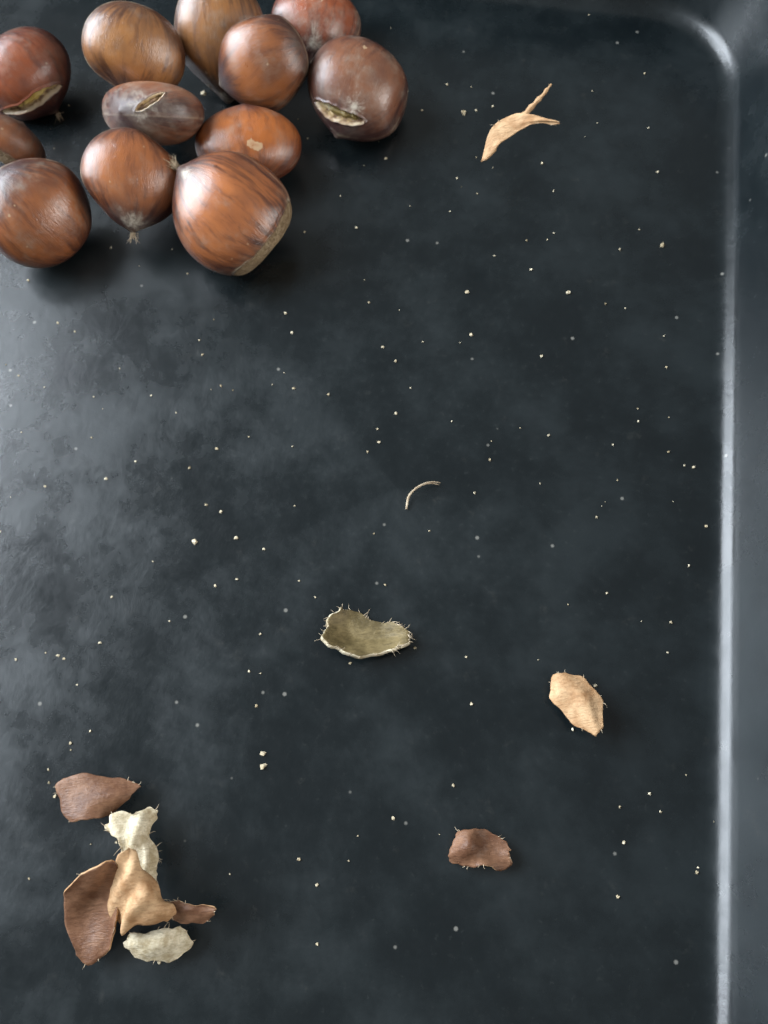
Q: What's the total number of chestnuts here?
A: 12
